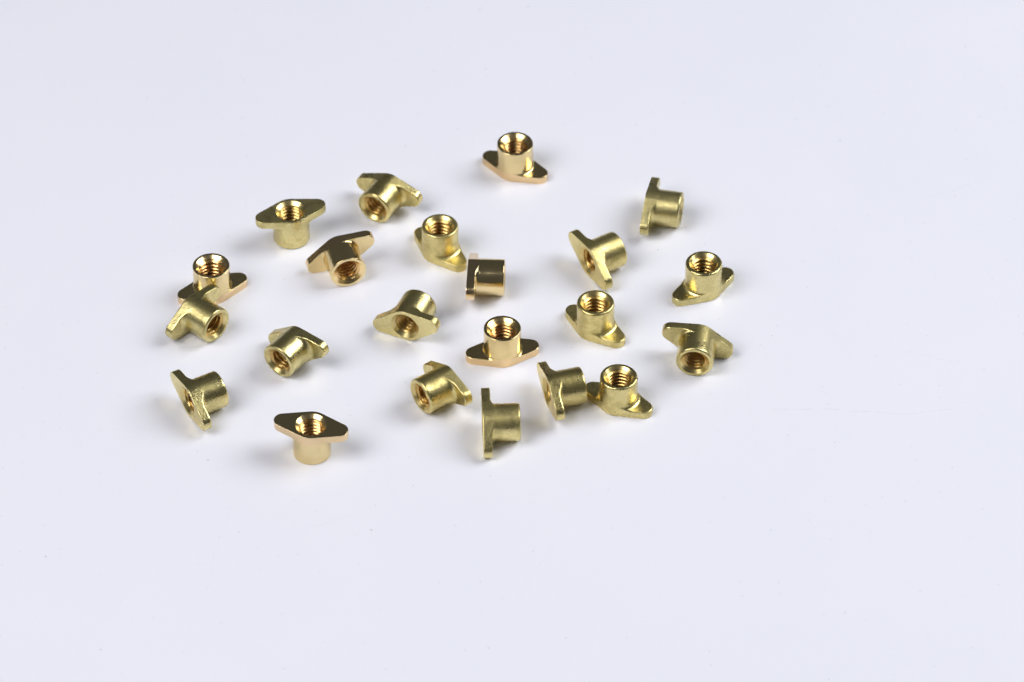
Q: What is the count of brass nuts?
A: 22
